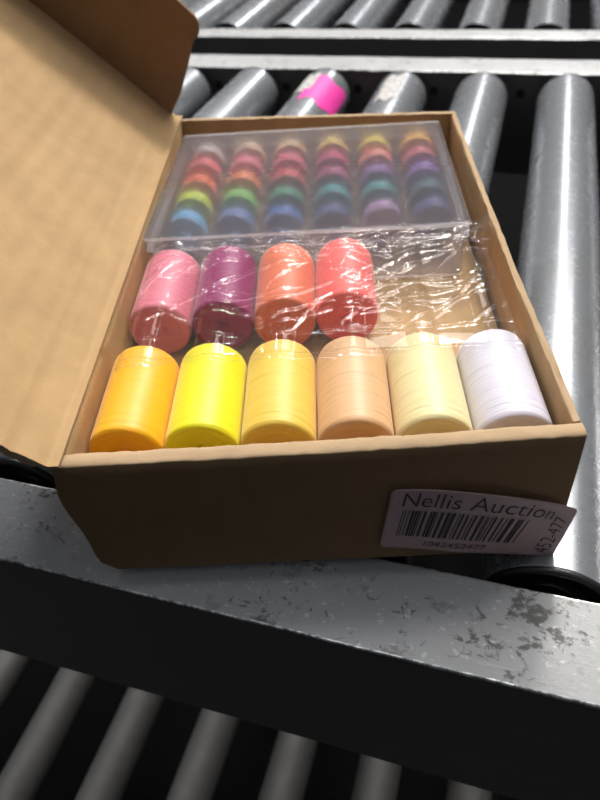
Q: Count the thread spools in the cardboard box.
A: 10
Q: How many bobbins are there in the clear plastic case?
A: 30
